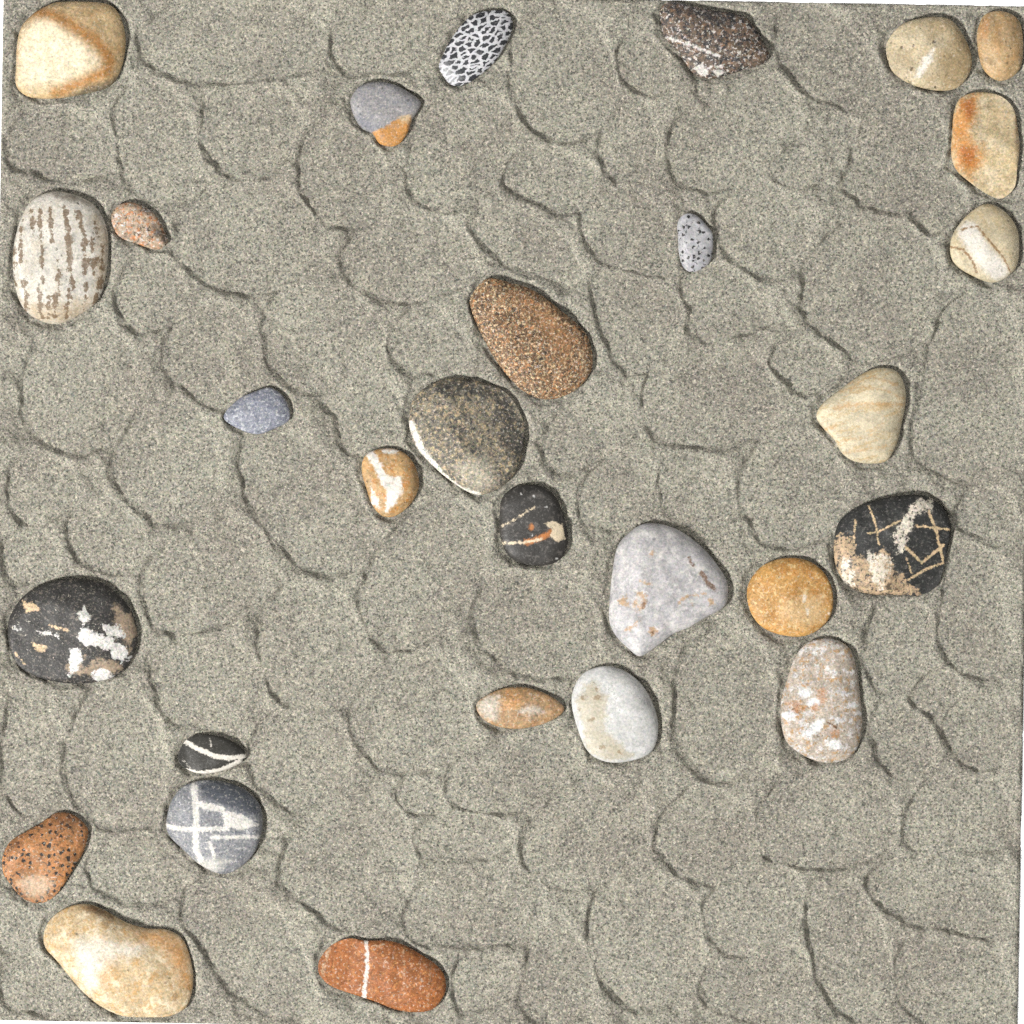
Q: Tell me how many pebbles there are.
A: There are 29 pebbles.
